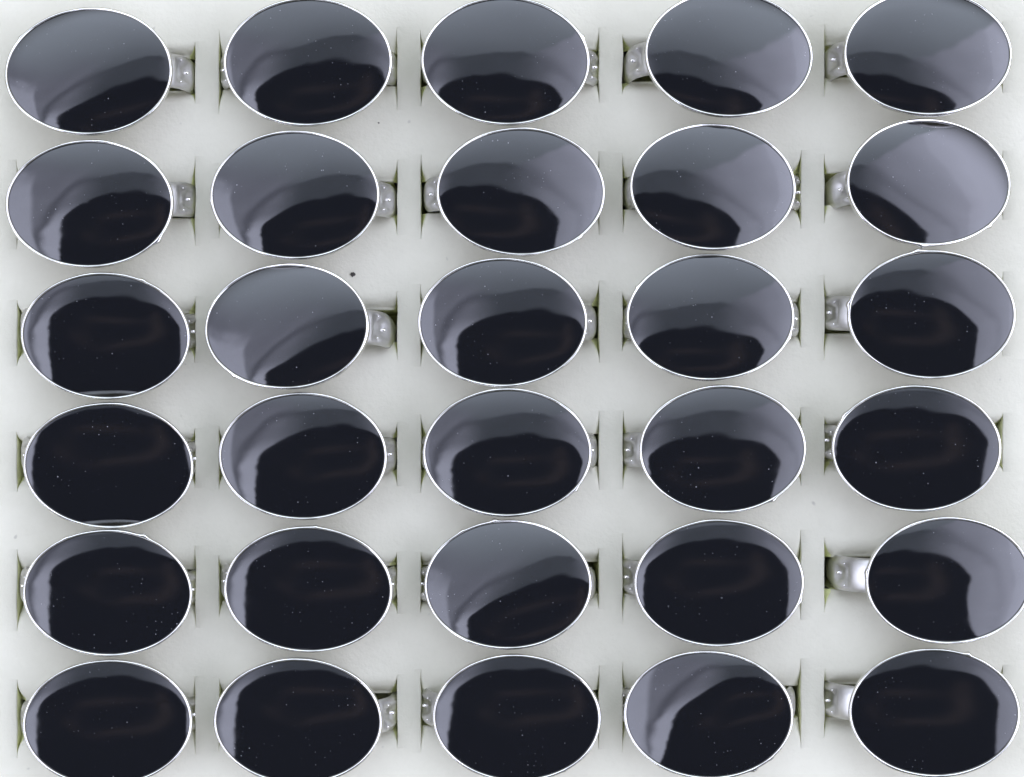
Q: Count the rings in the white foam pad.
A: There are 30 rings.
